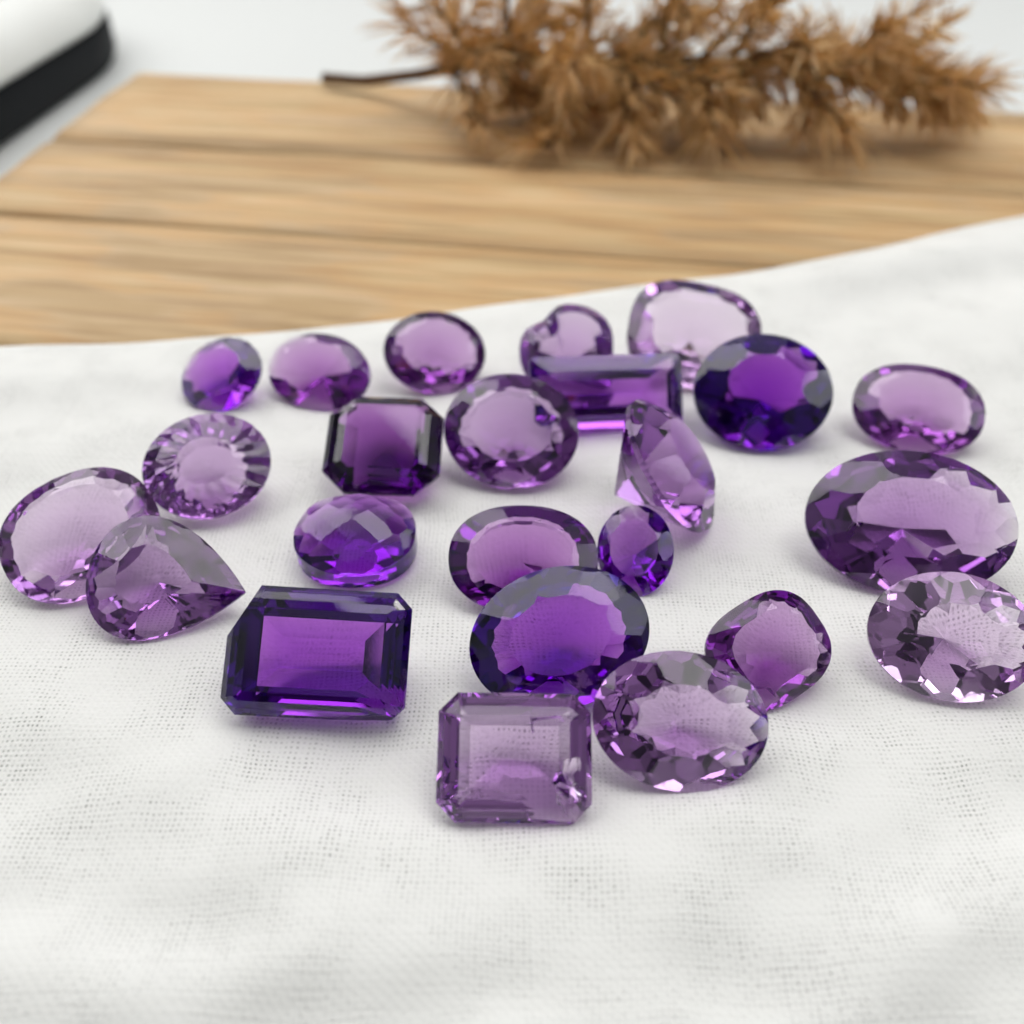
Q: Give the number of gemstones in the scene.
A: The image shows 24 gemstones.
